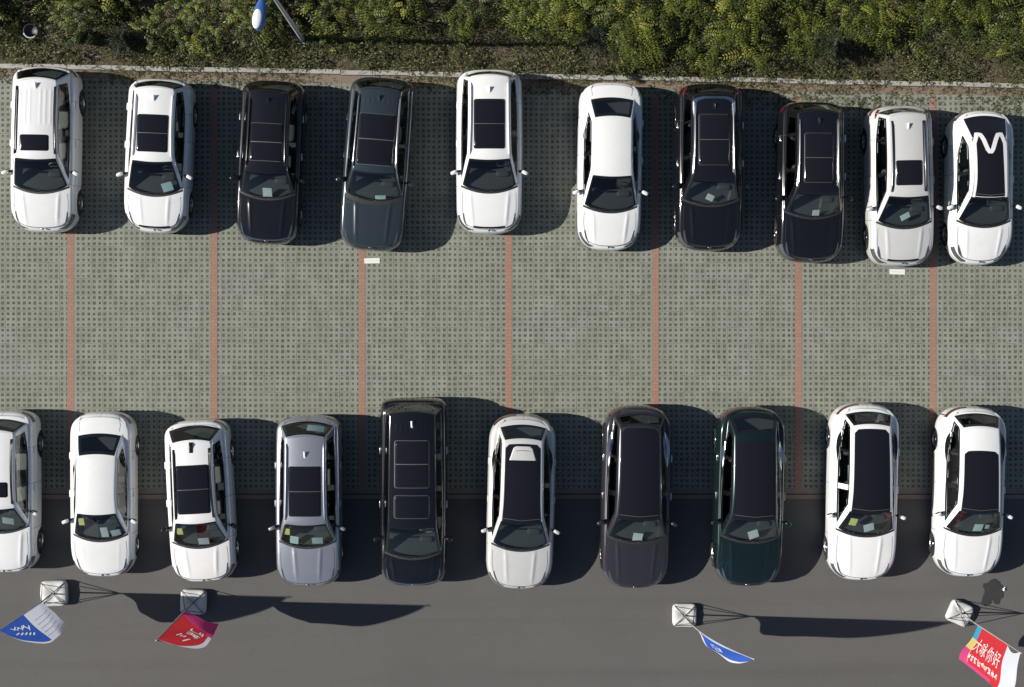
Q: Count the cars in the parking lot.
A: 20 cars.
